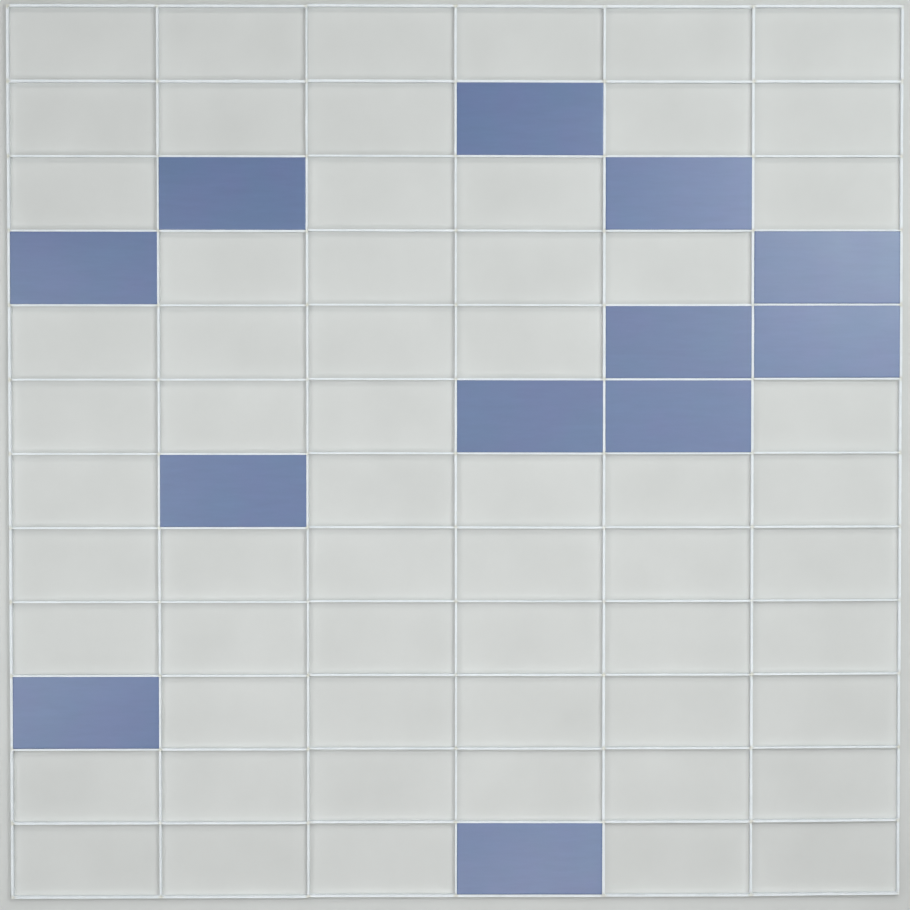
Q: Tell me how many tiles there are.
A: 12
